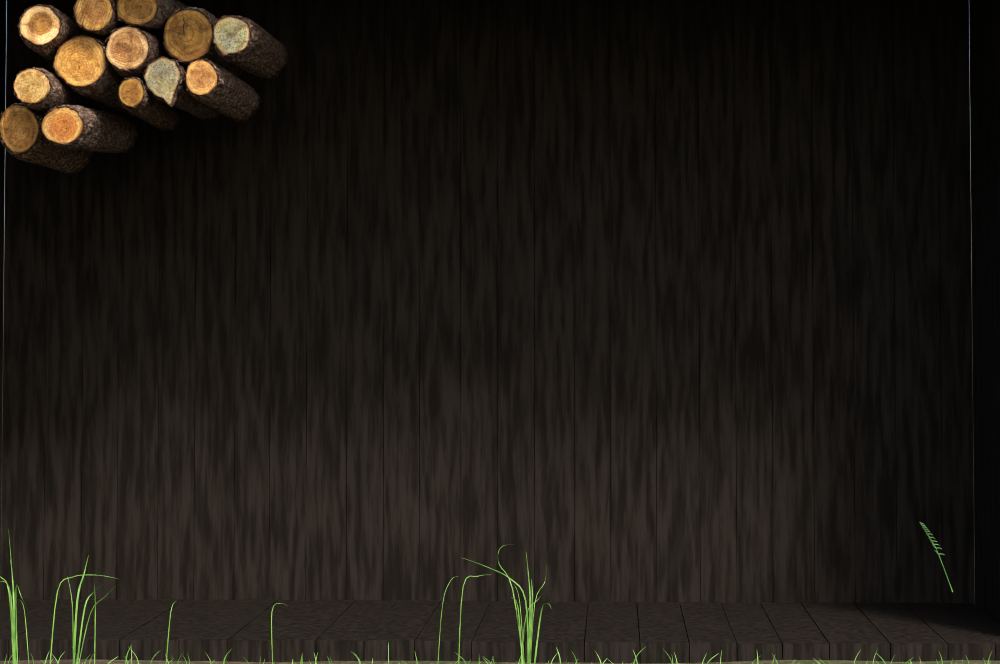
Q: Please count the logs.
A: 13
